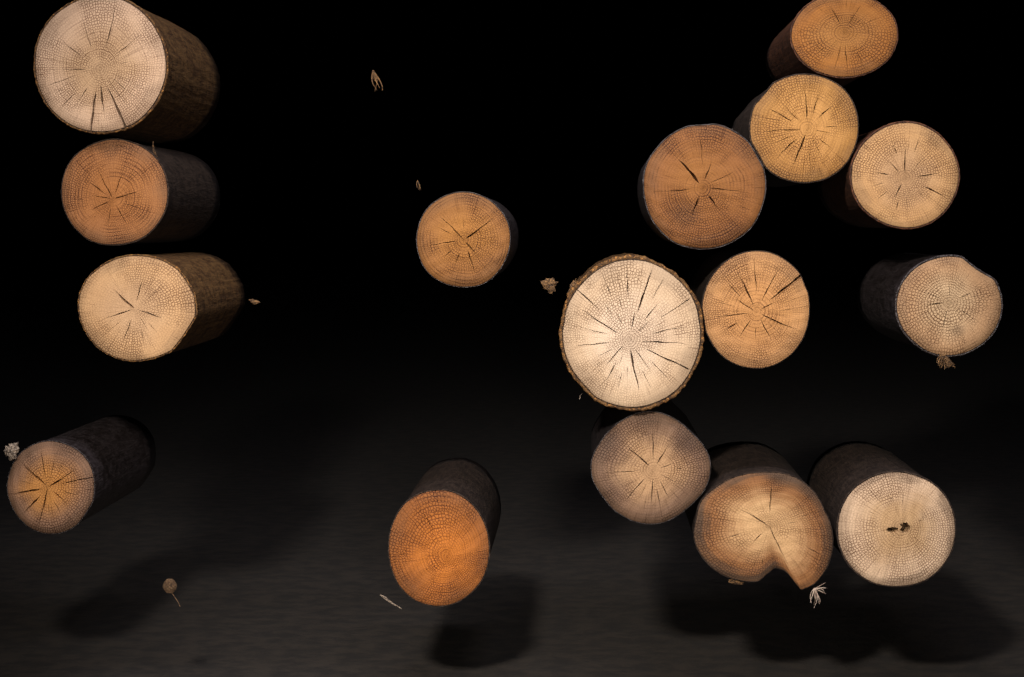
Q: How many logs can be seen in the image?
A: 16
